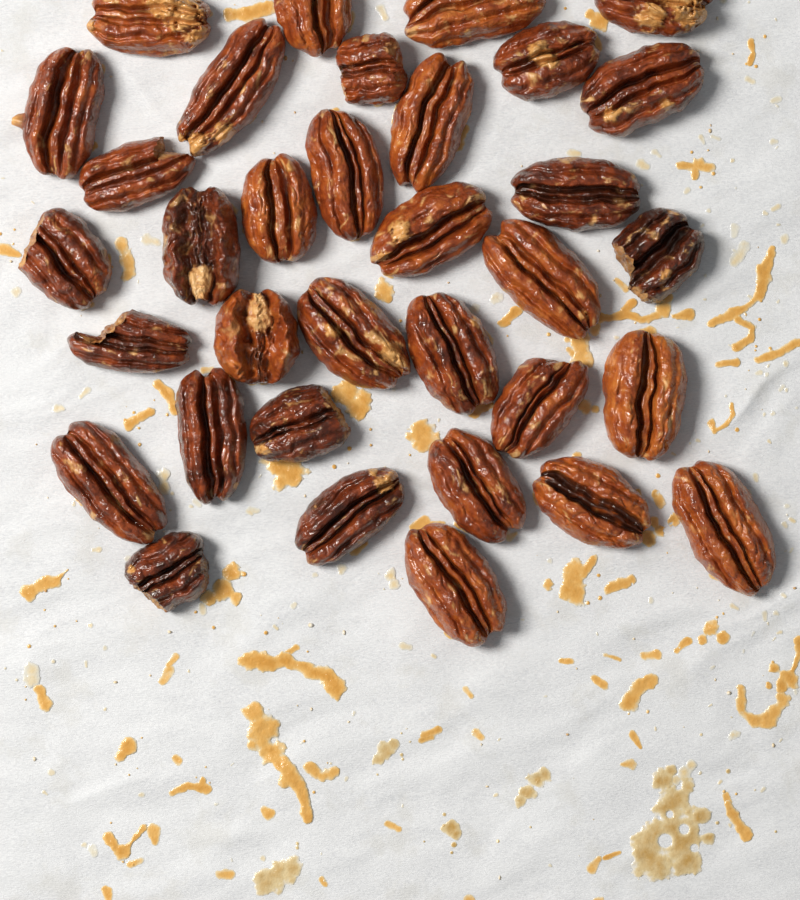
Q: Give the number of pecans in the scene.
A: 34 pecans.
